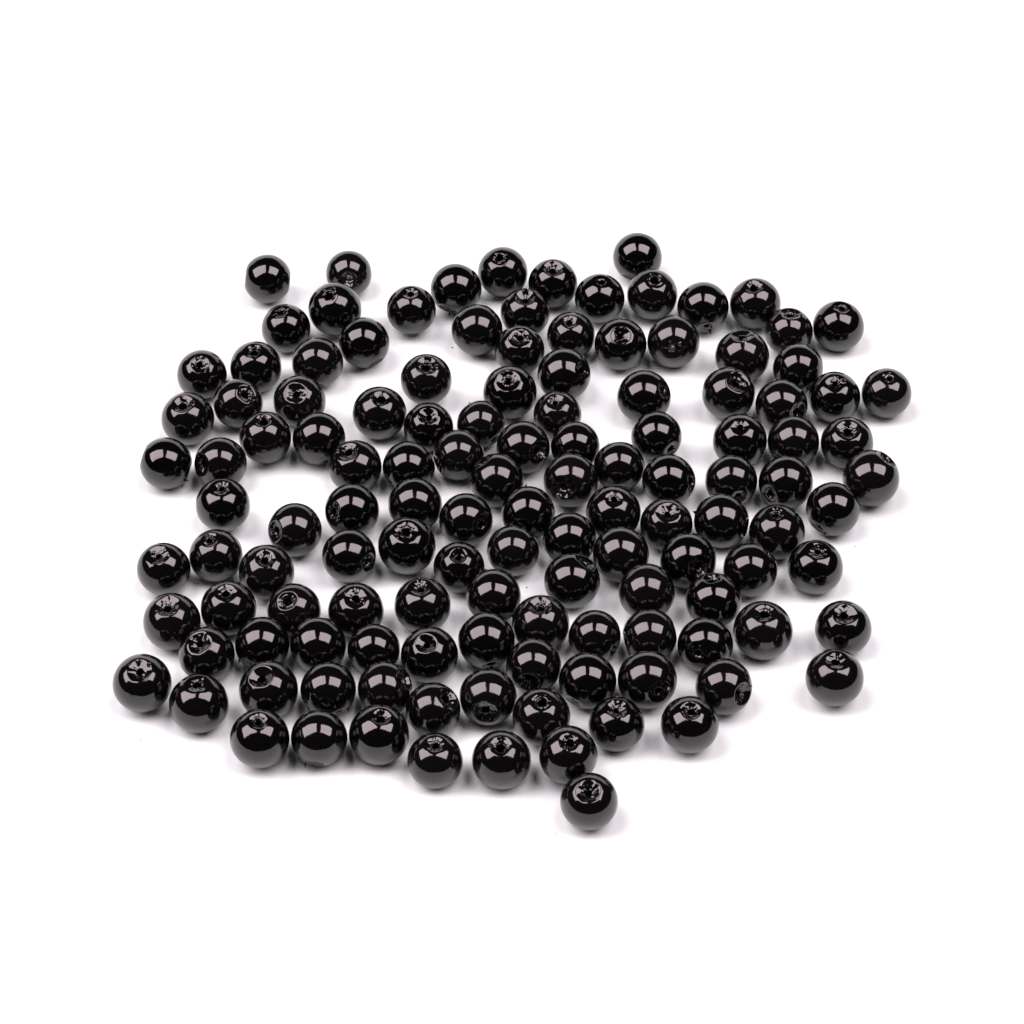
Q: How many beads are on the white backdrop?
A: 128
